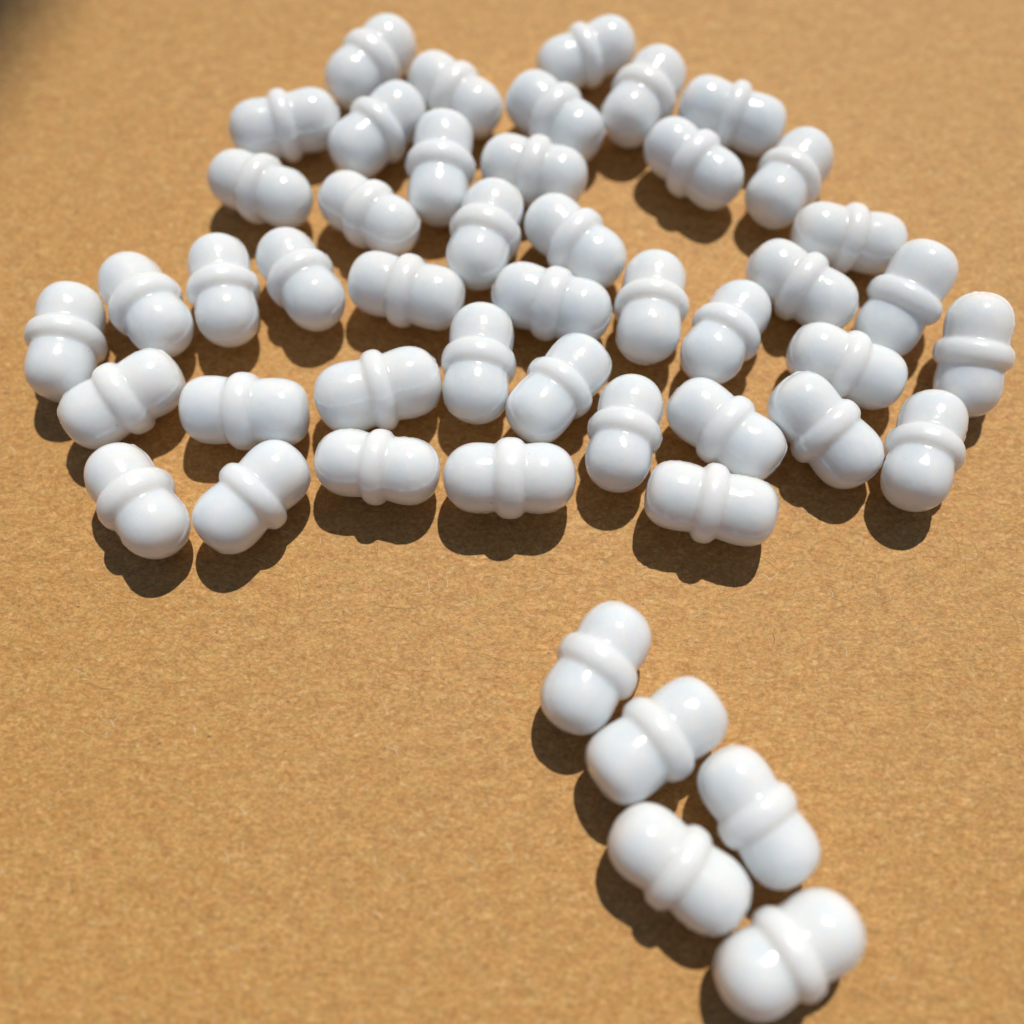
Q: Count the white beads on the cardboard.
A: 48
